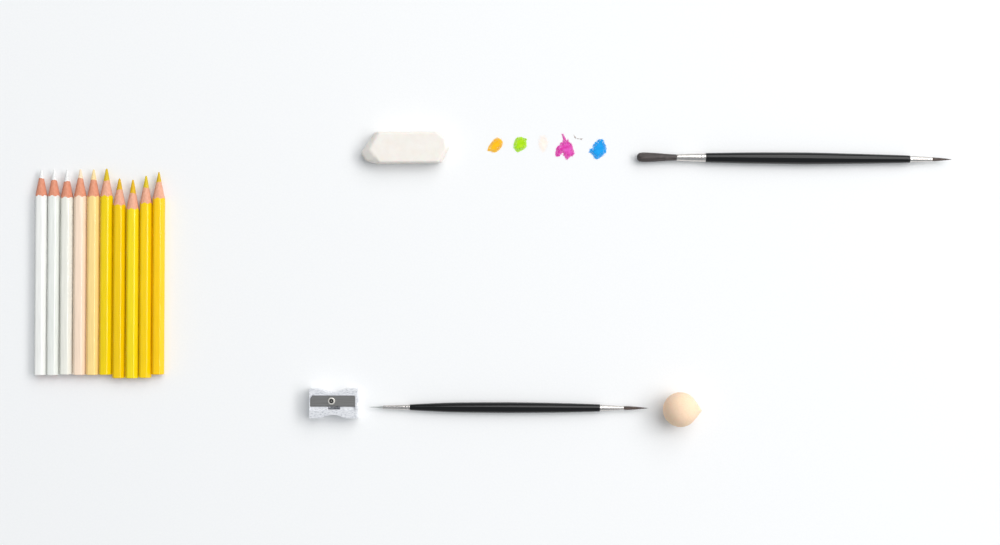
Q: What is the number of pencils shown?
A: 10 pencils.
